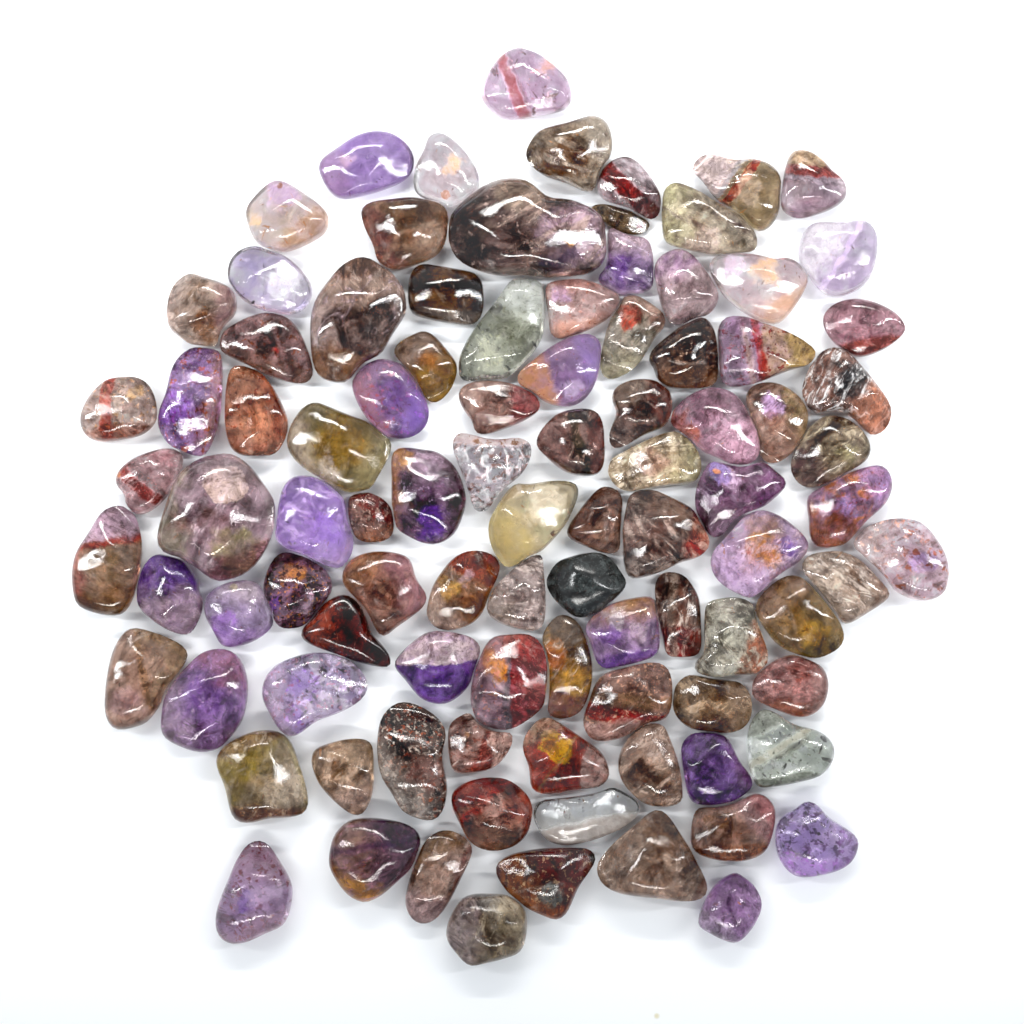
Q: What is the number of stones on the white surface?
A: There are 97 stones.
